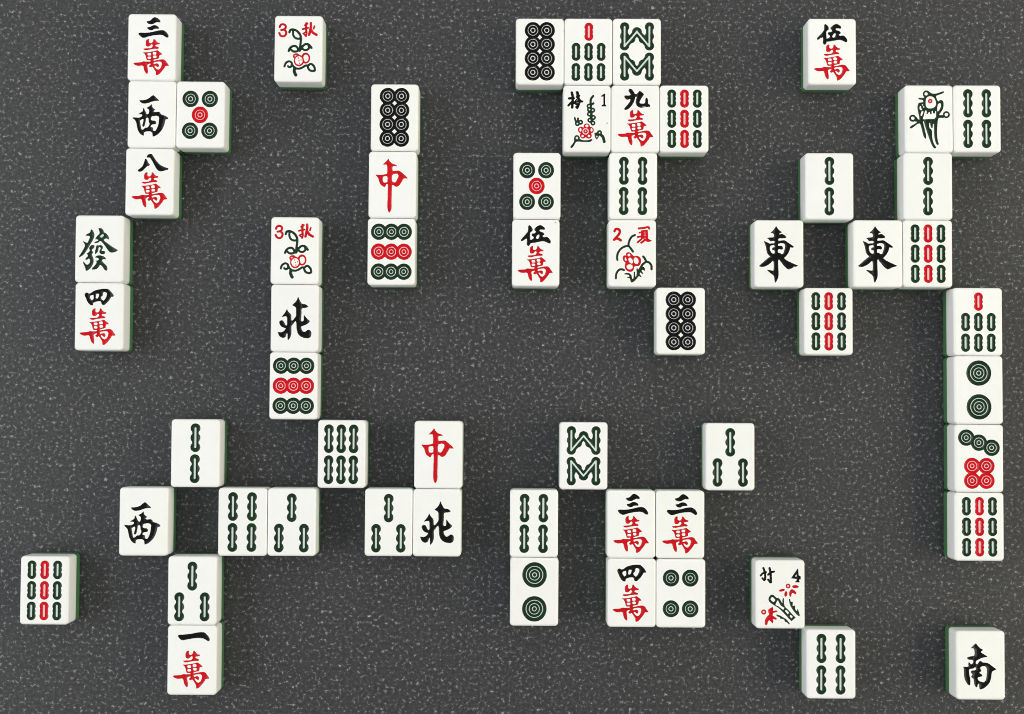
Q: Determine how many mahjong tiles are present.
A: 59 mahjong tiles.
